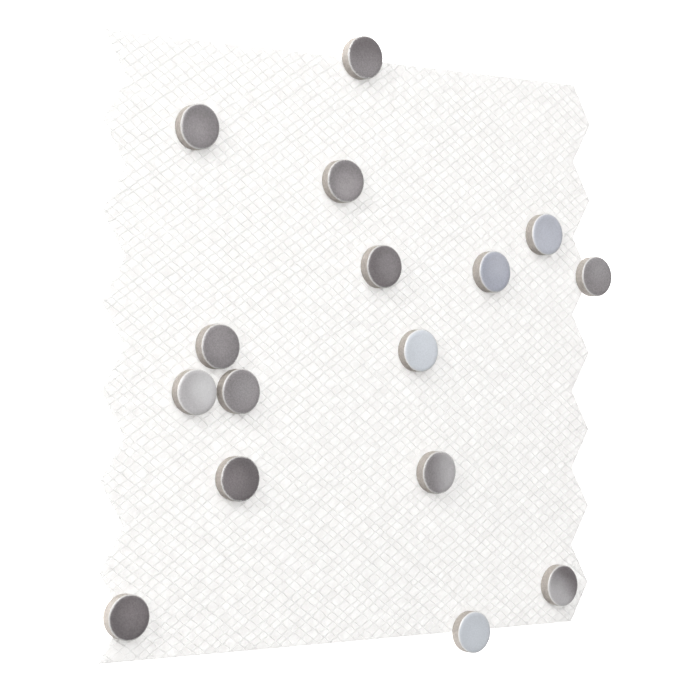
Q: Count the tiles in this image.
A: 16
